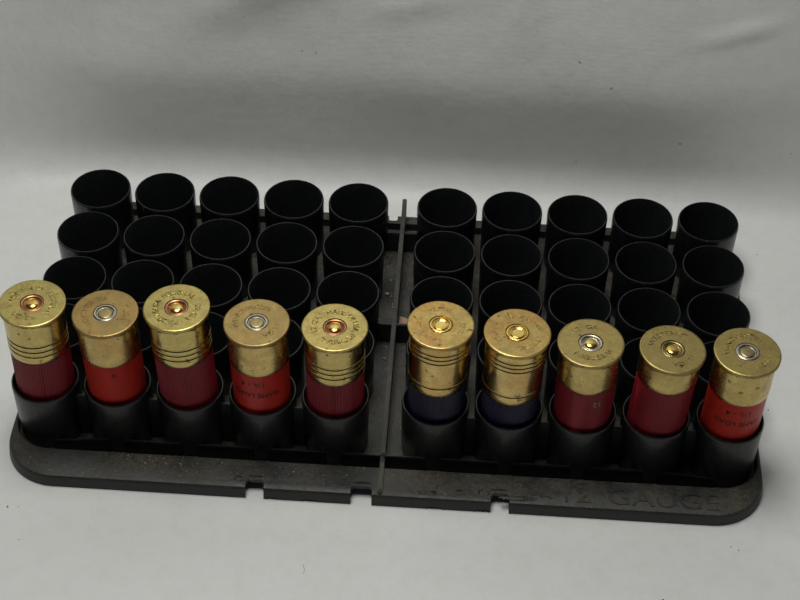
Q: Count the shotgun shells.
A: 10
